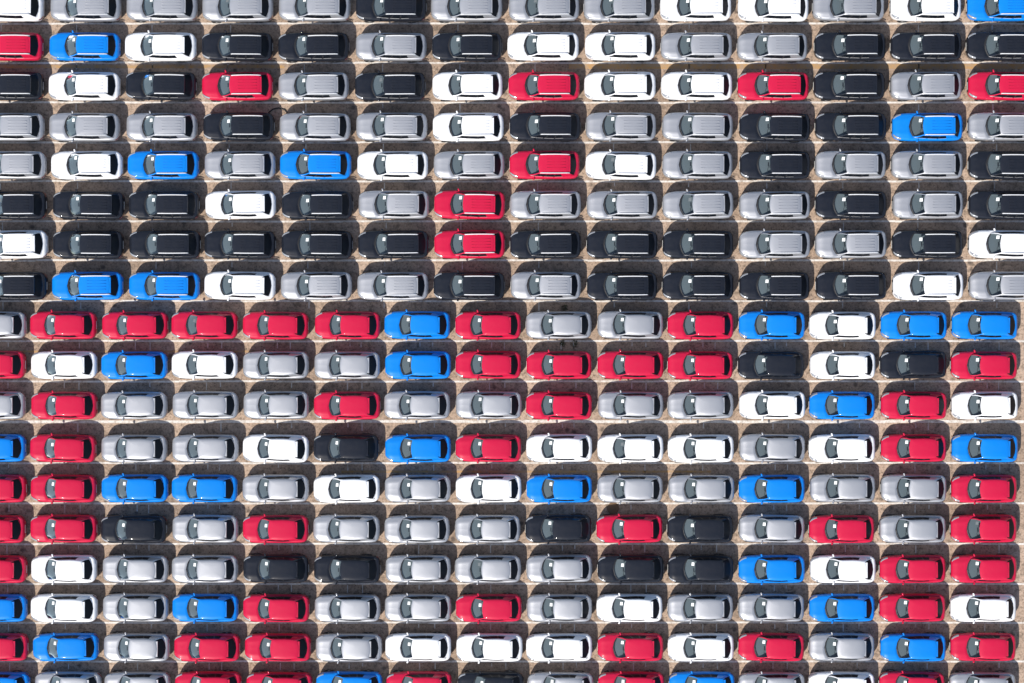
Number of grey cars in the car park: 86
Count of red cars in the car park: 54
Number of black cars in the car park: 49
